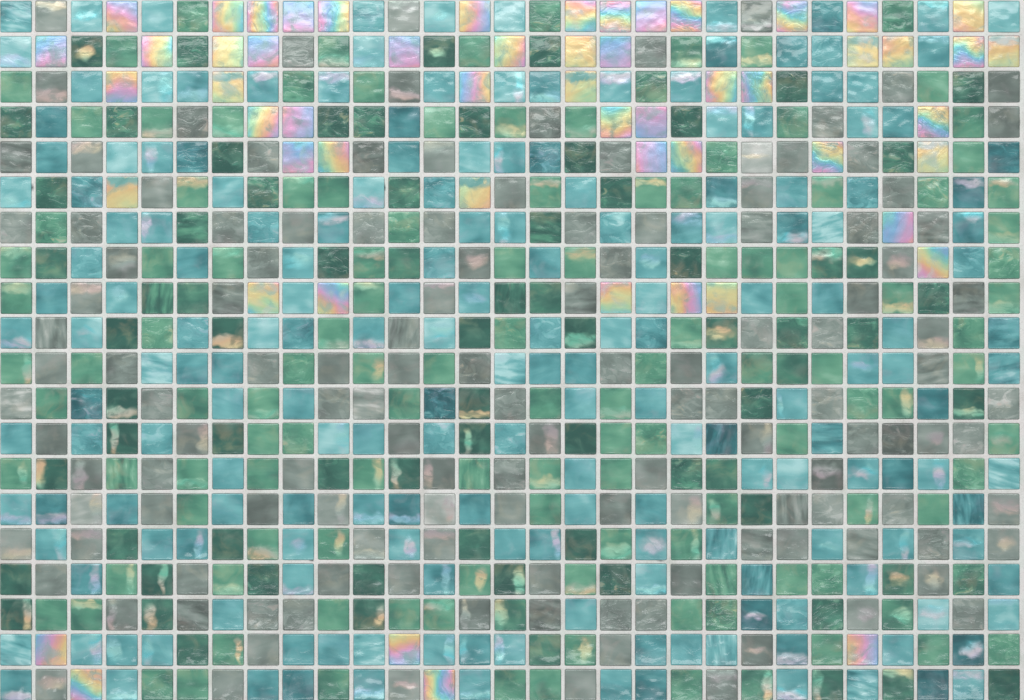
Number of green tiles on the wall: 199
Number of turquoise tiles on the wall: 192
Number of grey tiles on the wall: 133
